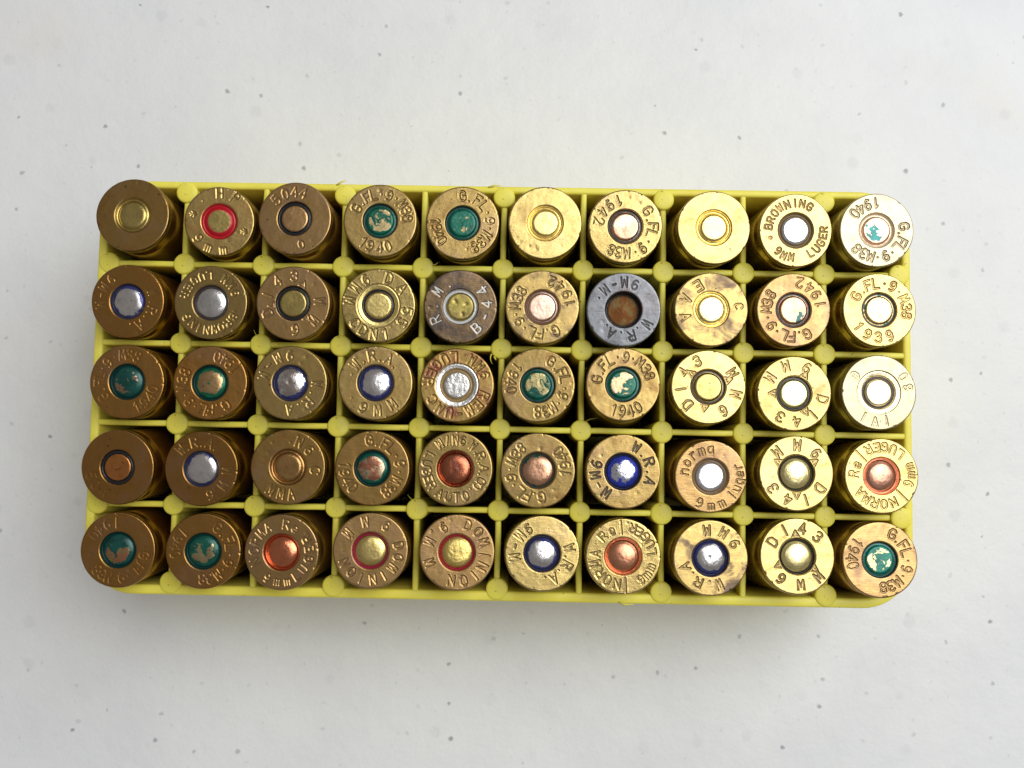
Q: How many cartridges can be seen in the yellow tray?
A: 50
